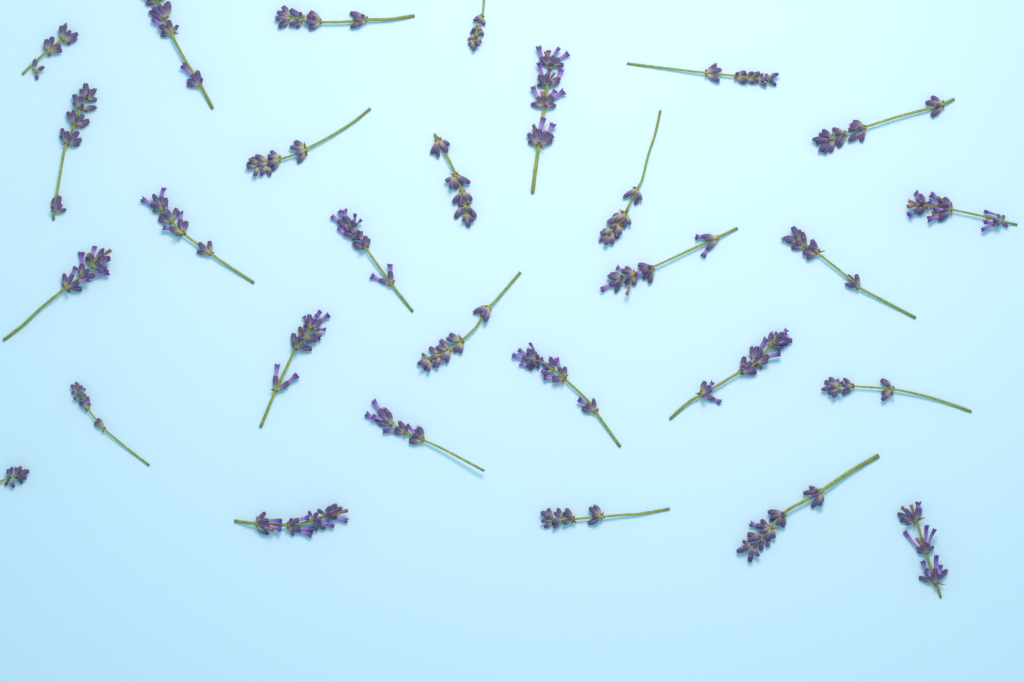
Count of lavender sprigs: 29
